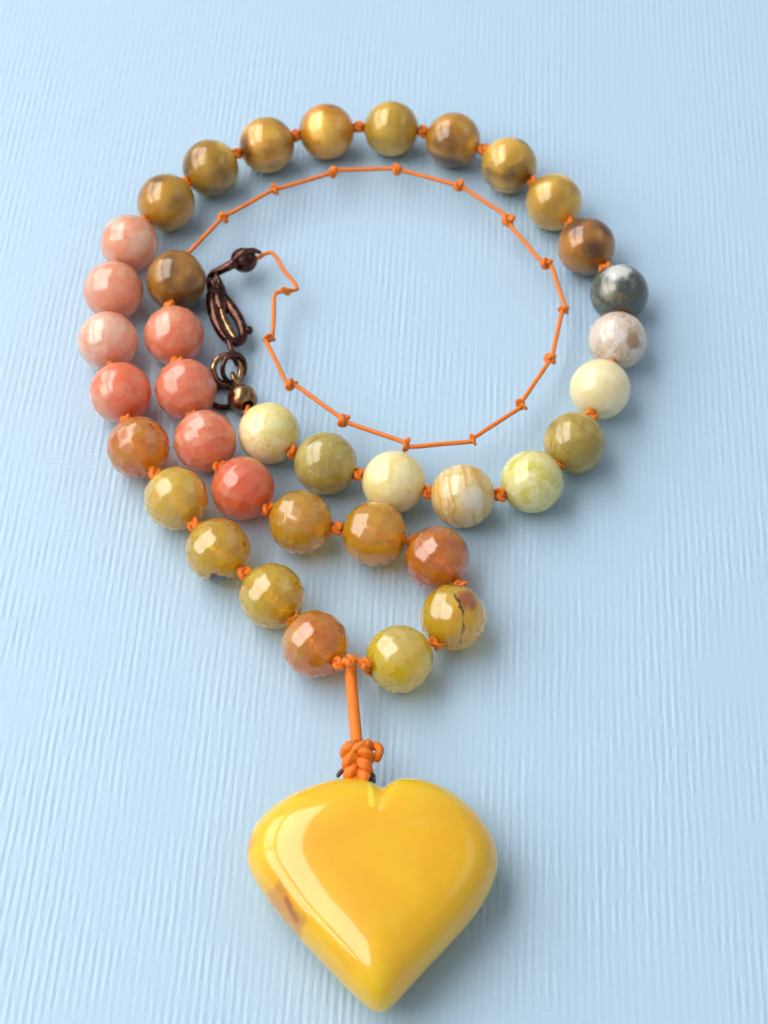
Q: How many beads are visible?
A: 37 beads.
